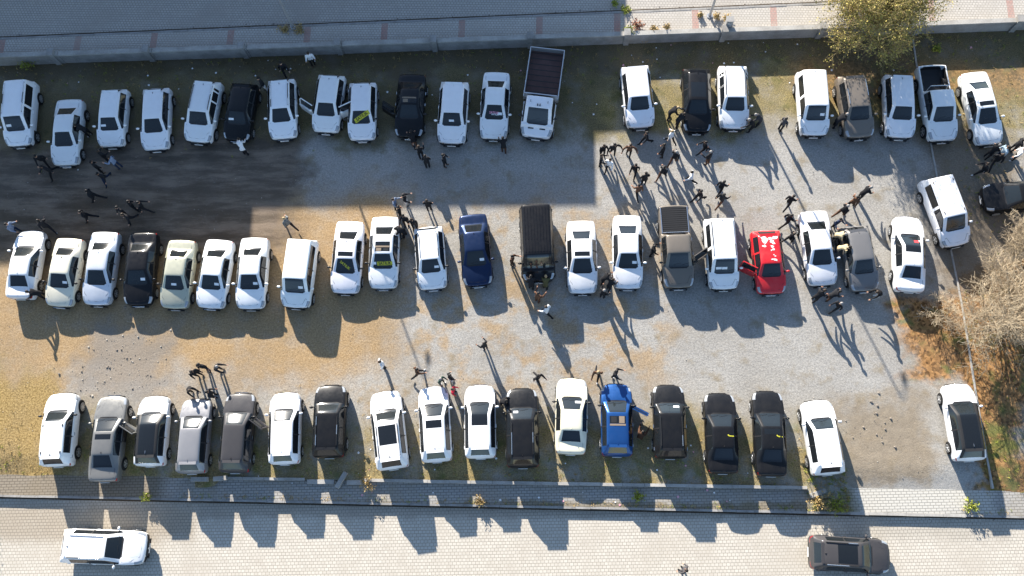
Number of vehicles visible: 64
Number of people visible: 103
